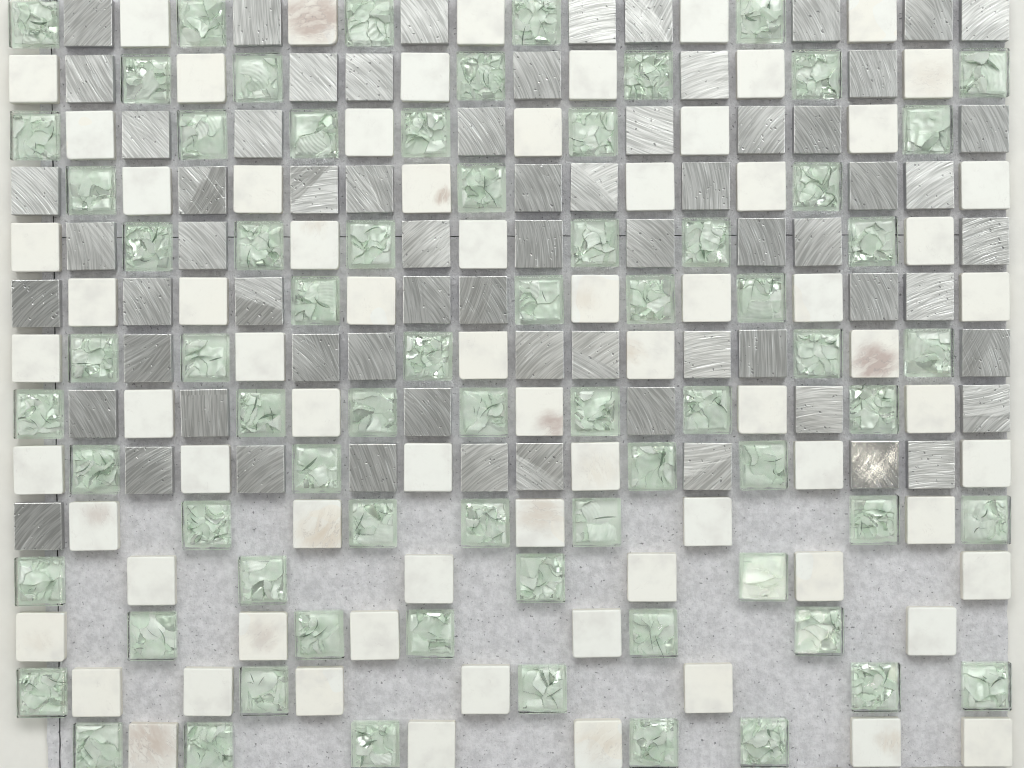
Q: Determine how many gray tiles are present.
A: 68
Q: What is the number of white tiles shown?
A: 74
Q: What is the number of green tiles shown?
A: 71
